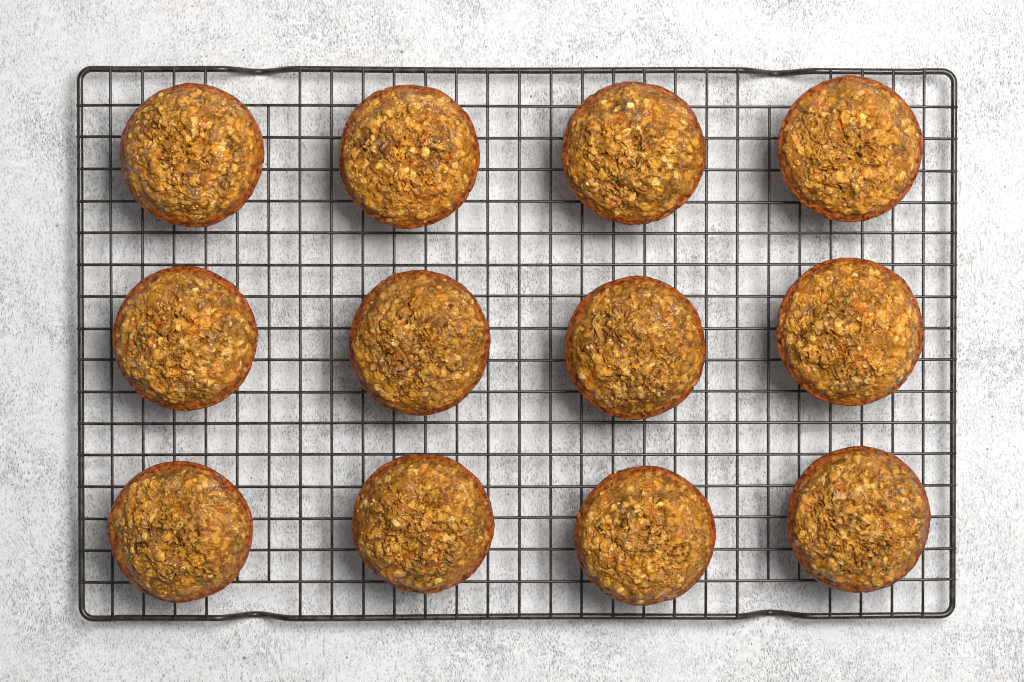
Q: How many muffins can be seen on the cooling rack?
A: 12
